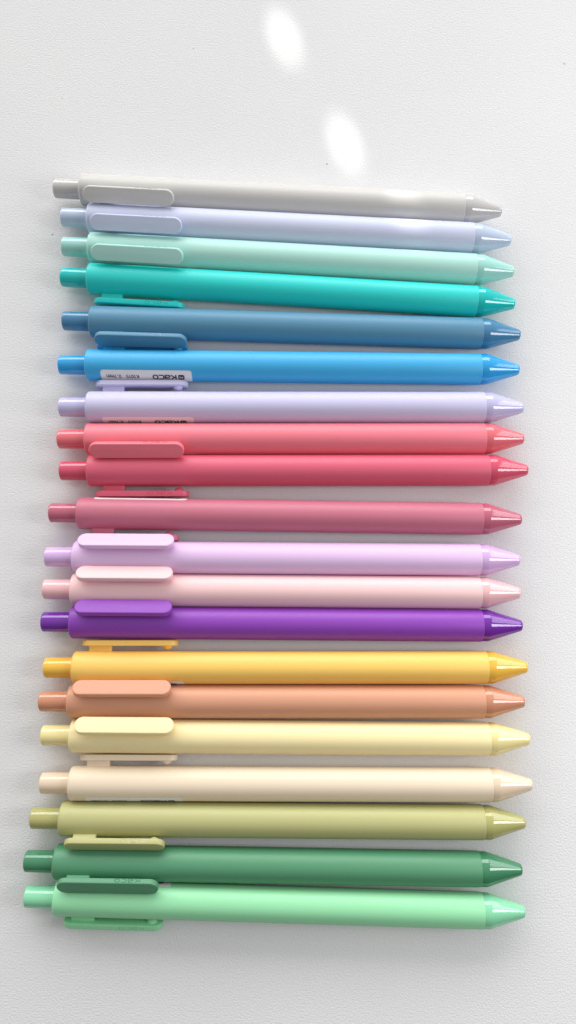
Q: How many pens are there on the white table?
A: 20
